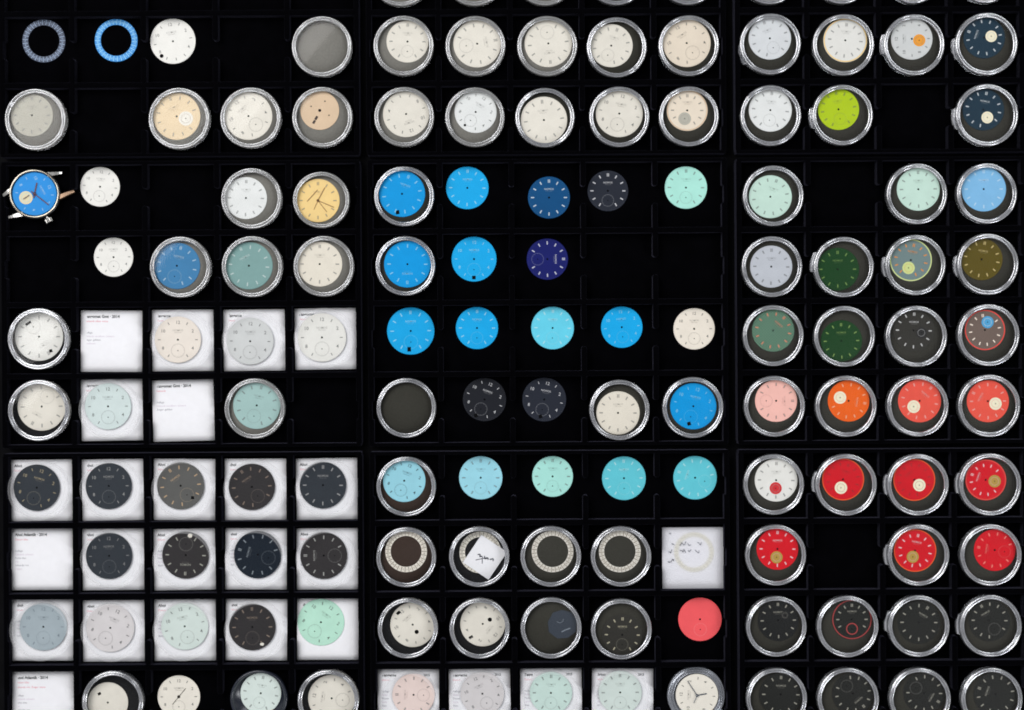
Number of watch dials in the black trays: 116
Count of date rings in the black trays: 7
